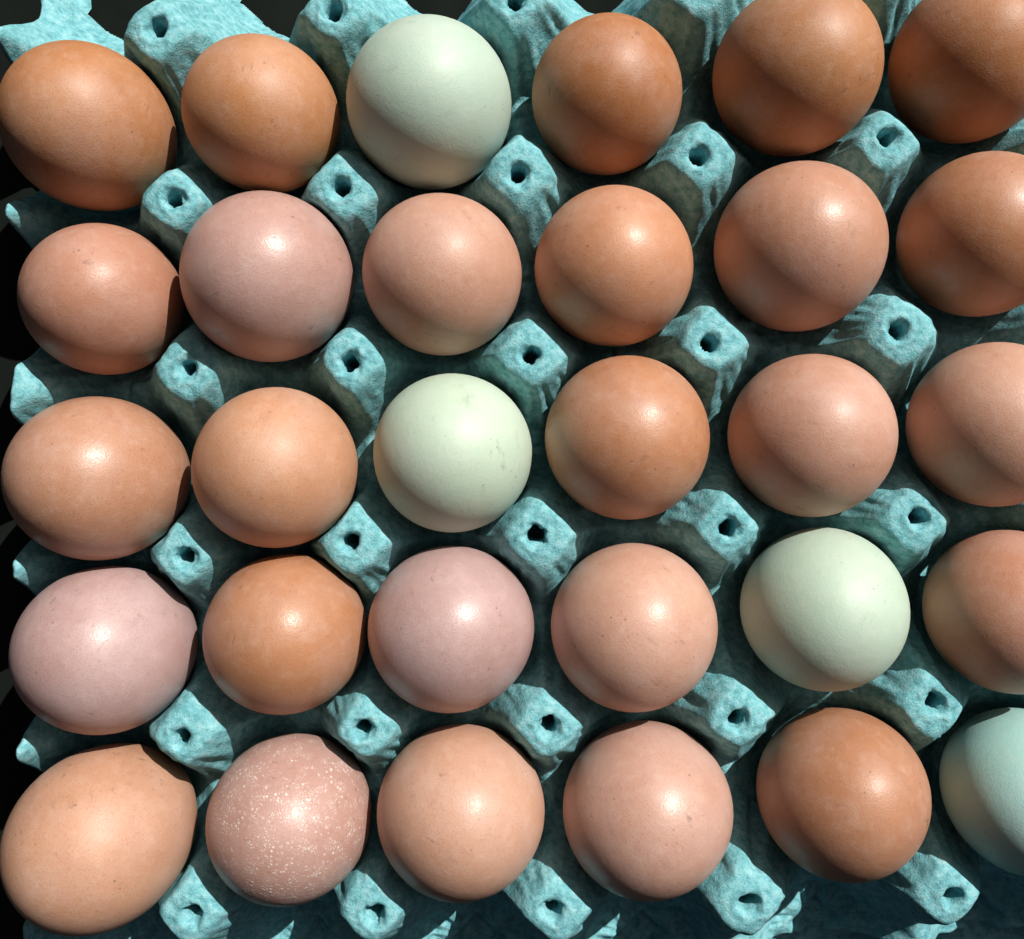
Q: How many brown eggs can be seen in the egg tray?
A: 26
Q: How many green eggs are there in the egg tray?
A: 4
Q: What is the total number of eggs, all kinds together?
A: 30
